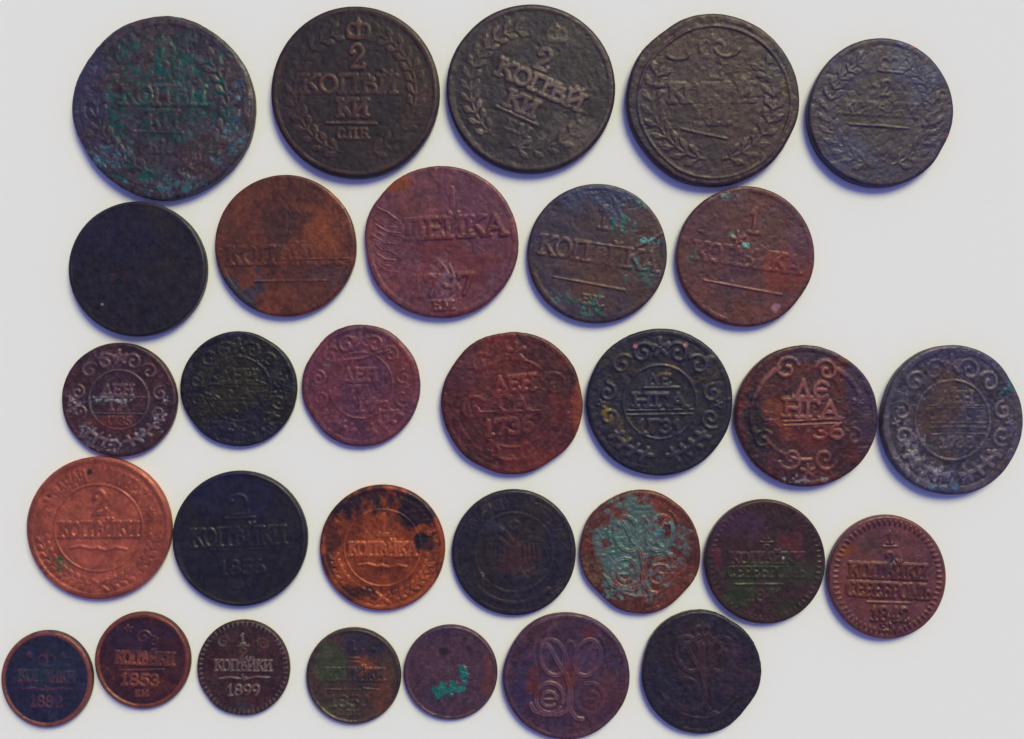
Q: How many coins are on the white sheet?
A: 31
